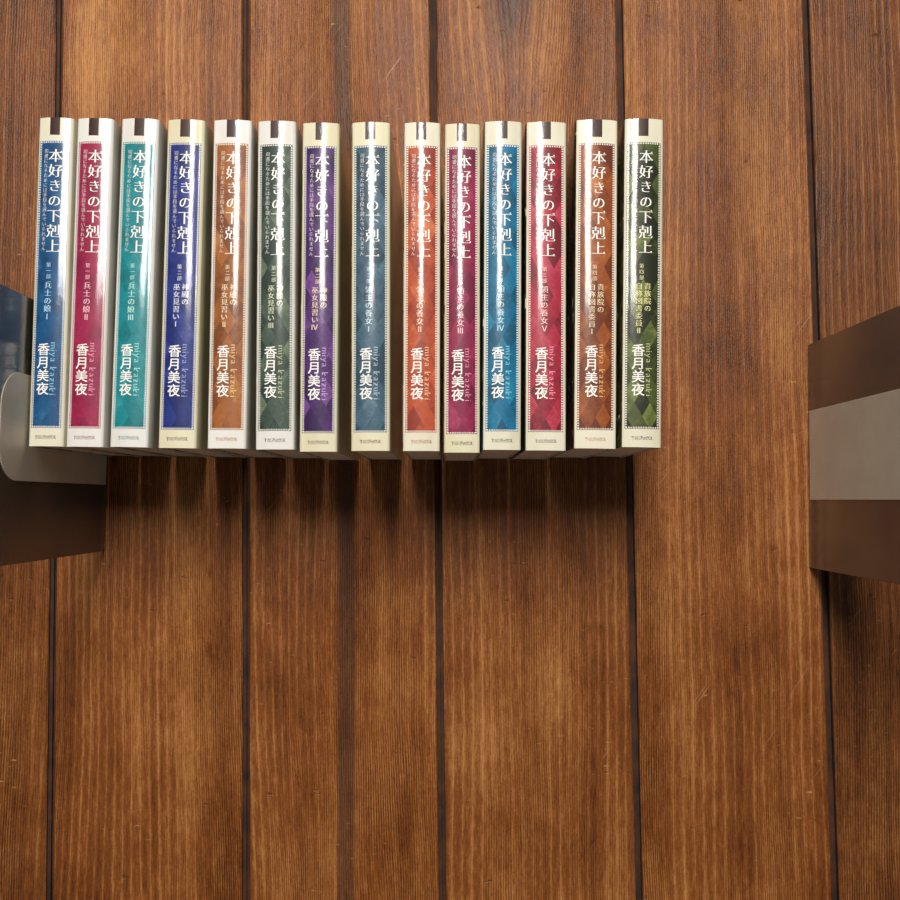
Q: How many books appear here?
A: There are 14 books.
